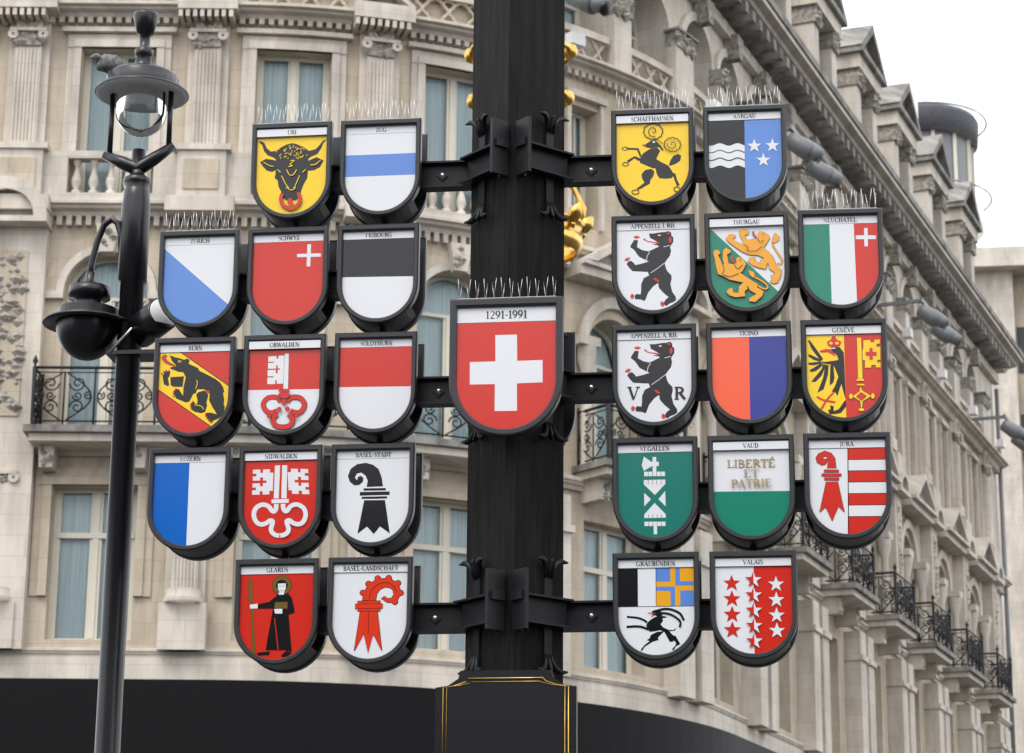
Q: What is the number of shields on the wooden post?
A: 27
